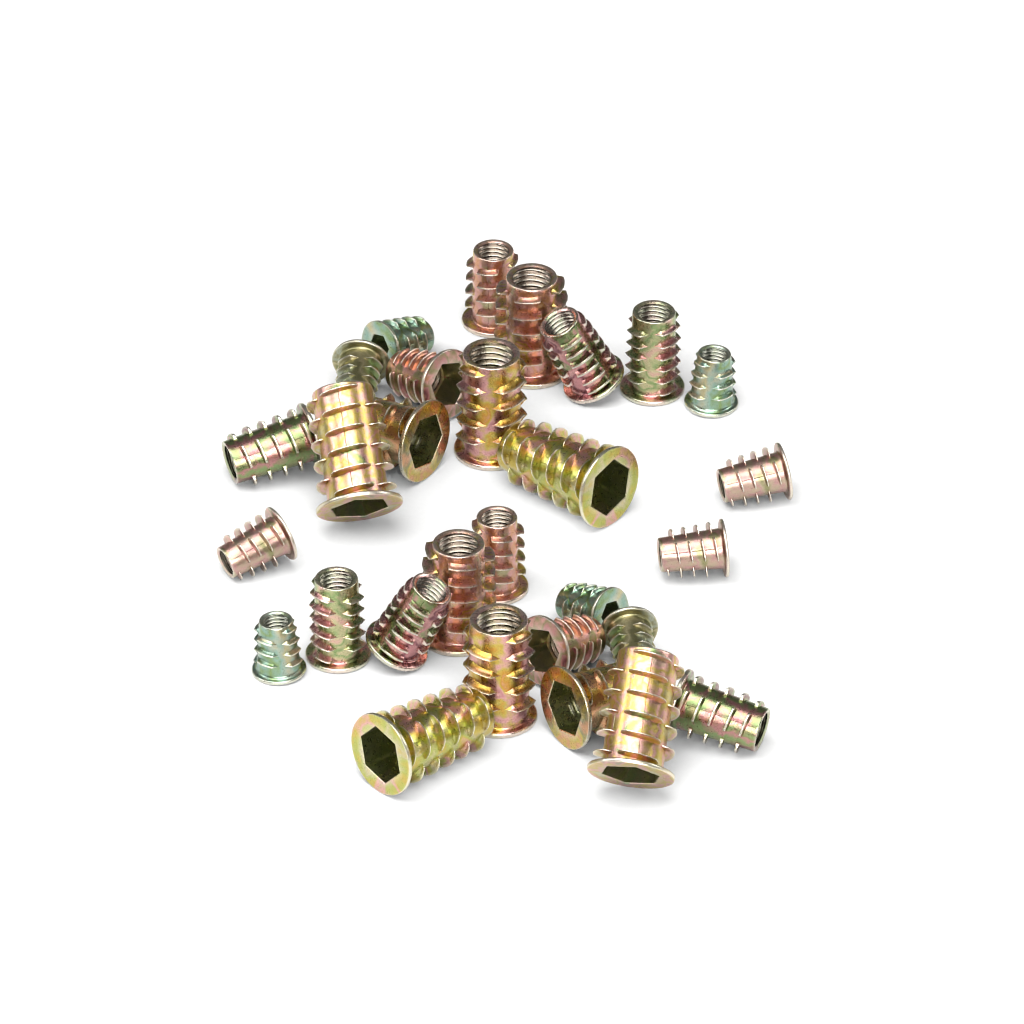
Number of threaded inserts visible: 29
